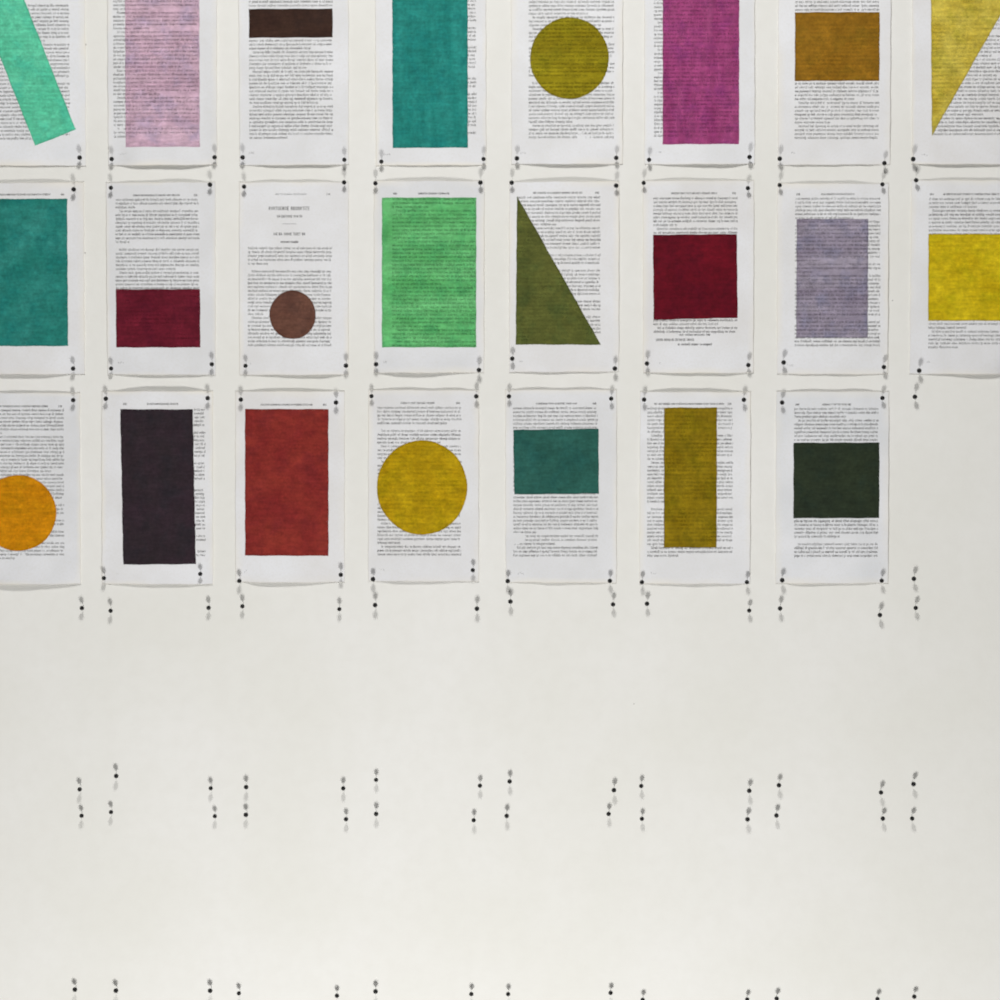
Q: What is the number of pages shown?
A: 23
